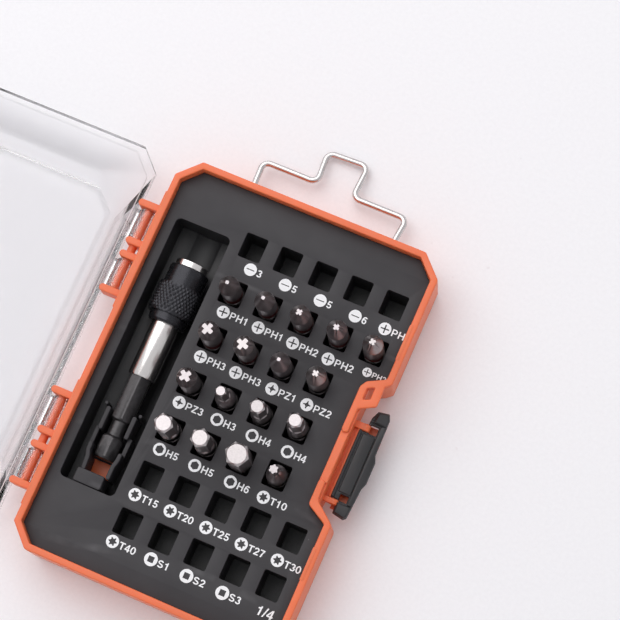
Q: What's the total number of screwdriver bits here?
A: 17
